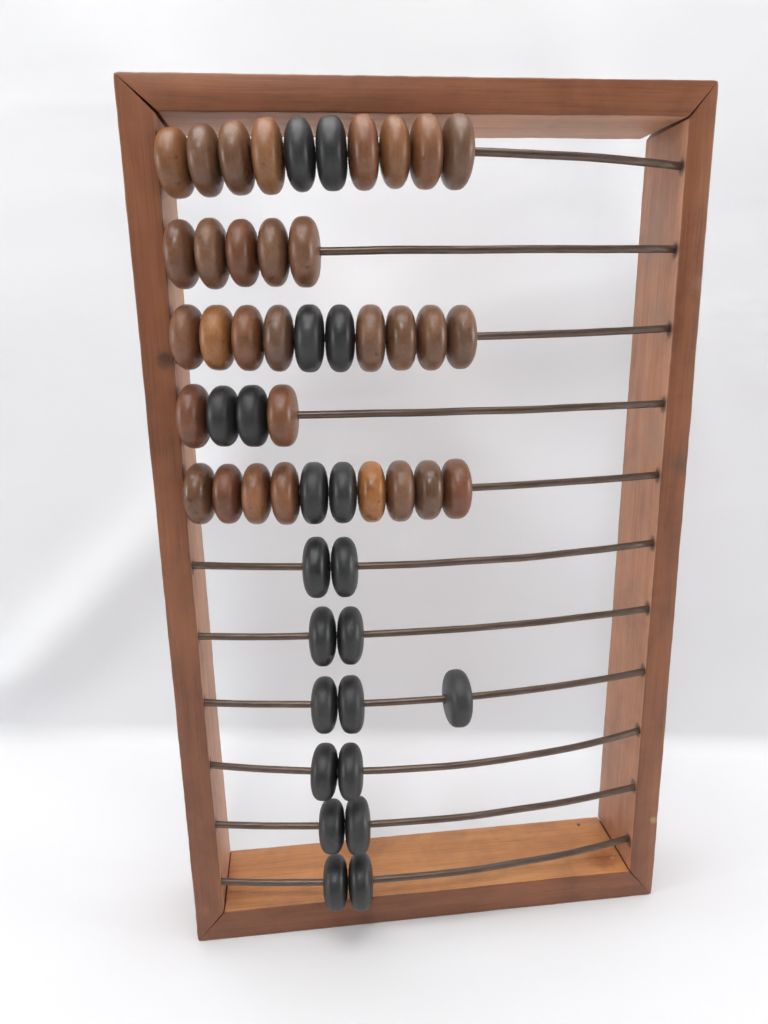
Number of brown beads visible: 31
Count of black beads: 21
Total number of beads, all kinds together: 52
